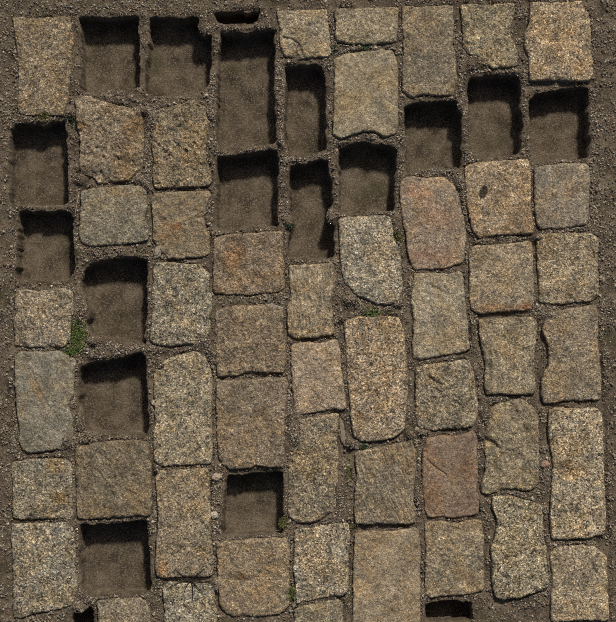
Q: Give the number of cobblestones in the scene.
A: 49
